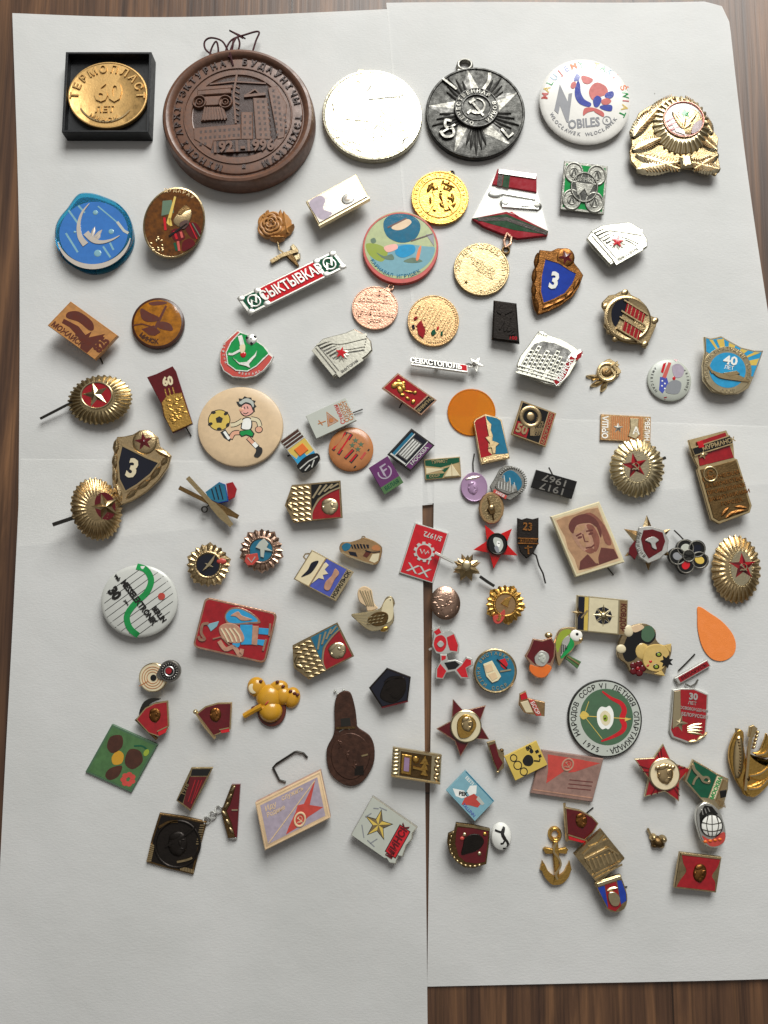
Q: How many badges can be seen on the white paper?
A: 102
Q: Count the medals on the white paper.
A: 8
